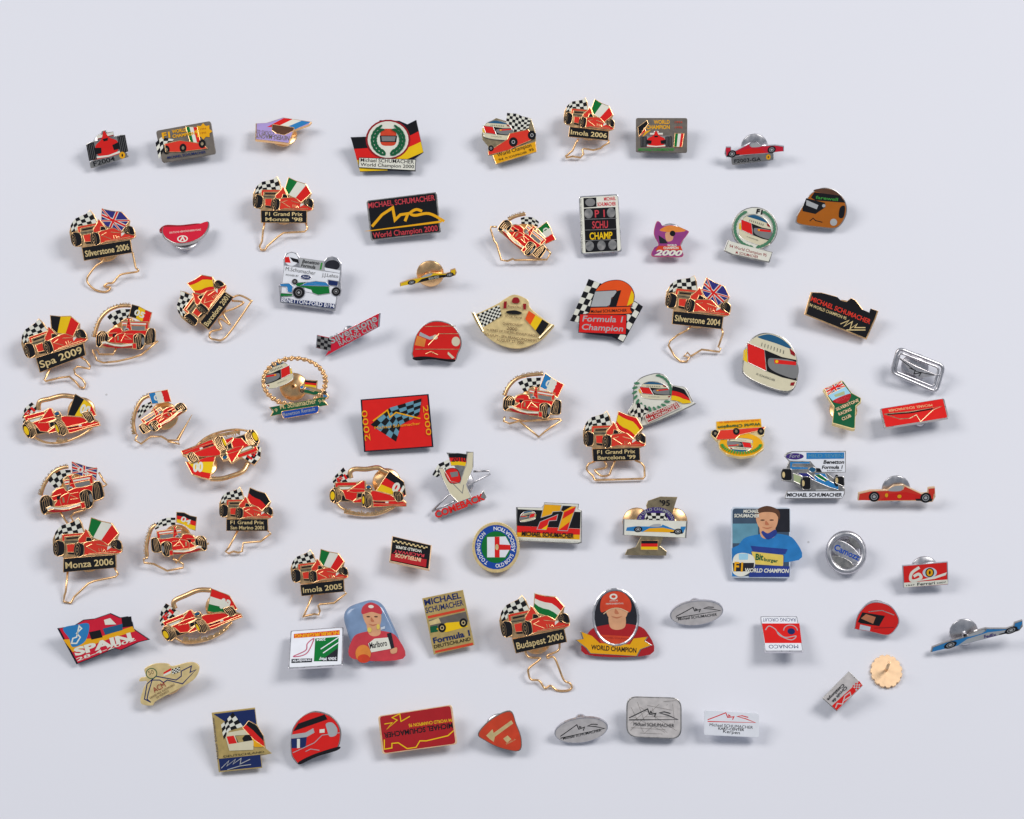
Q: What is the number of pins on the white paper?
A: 78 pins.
